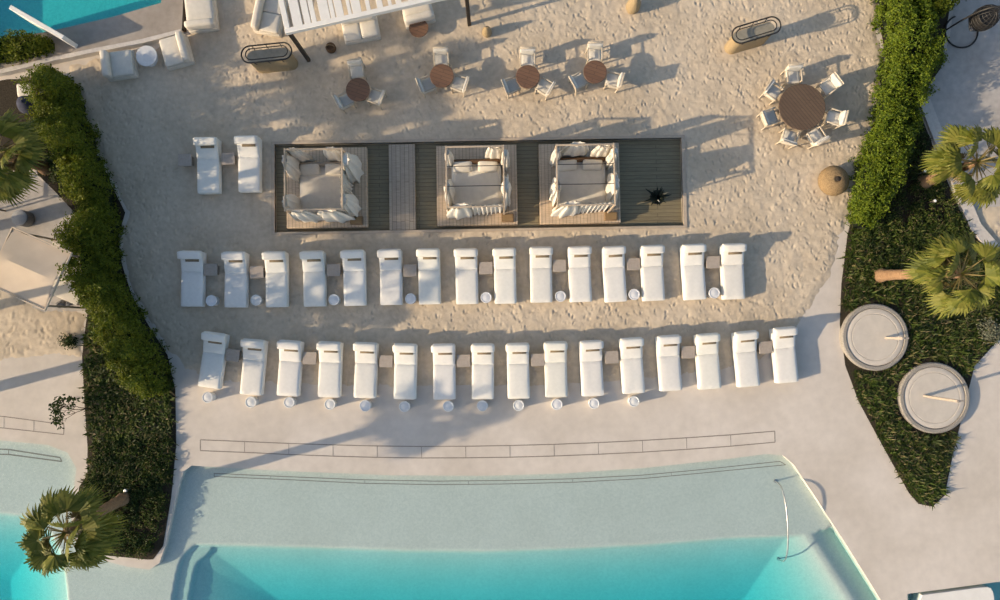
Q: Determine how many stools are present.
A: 20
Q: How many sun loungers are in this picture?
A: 33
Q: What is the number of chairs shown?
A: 19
